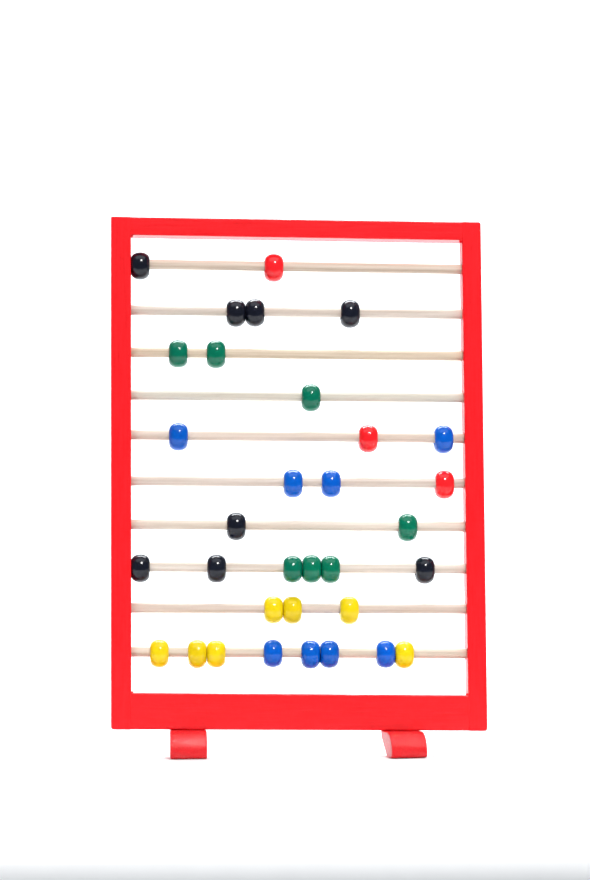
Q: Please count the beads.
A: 33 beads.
